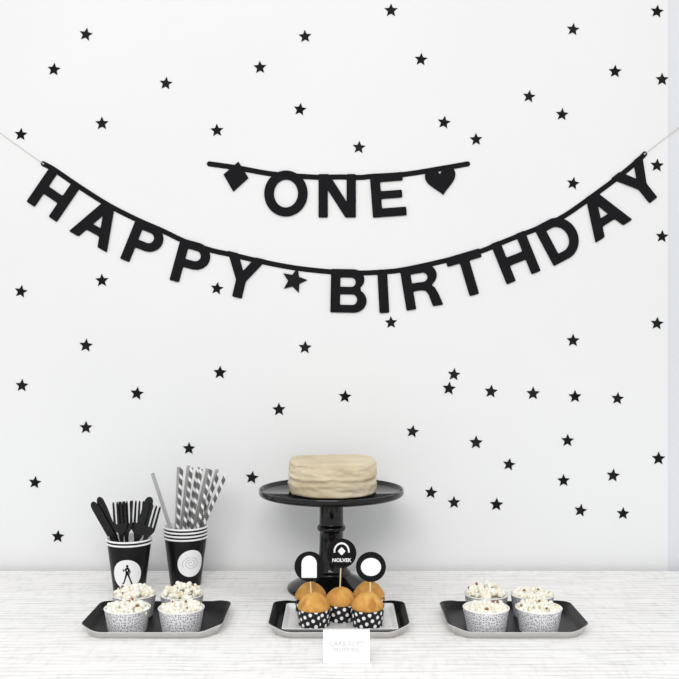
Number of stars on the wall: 60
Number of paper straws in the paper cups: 12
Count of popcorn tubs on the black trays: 8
